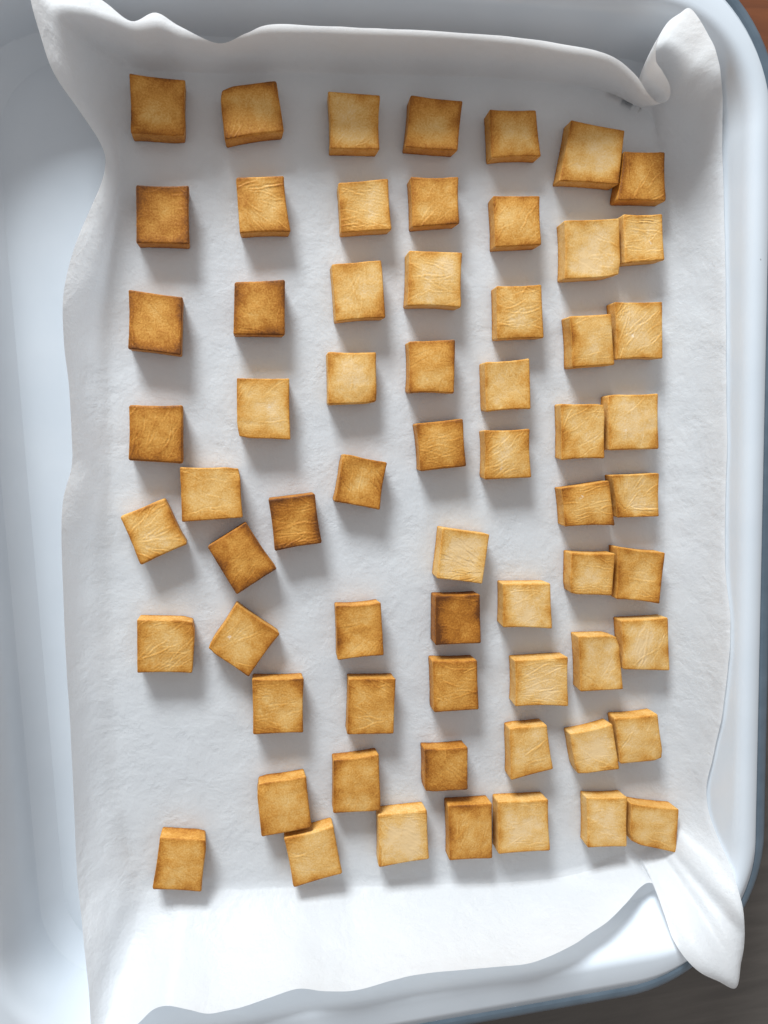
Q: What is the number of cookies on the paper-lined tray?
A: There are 64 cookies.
